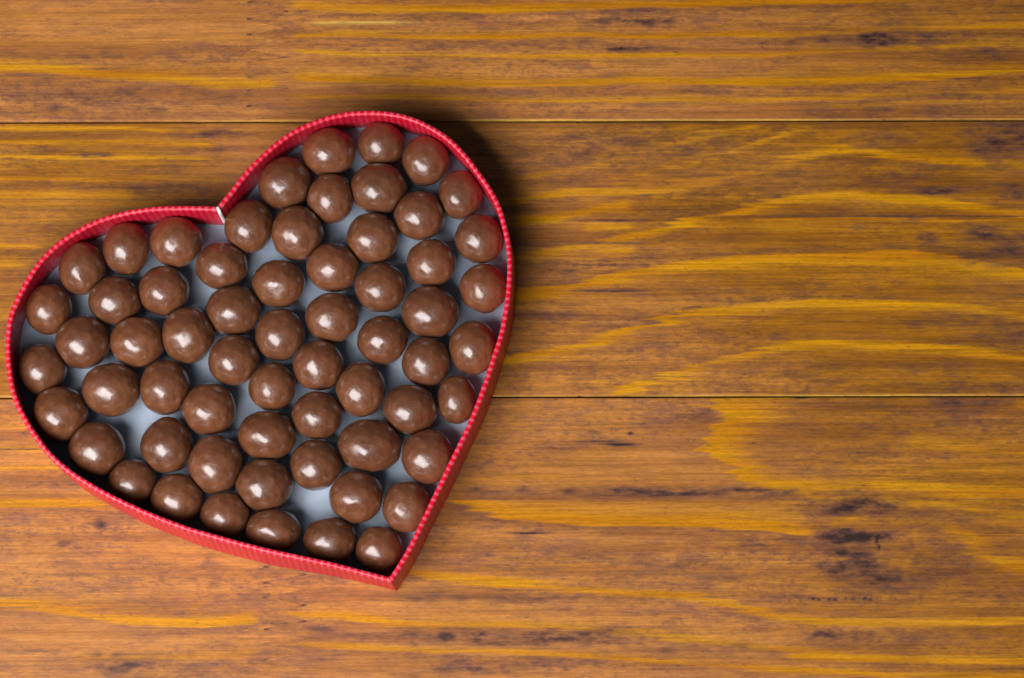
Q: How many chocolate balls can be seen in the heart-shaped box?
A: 62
